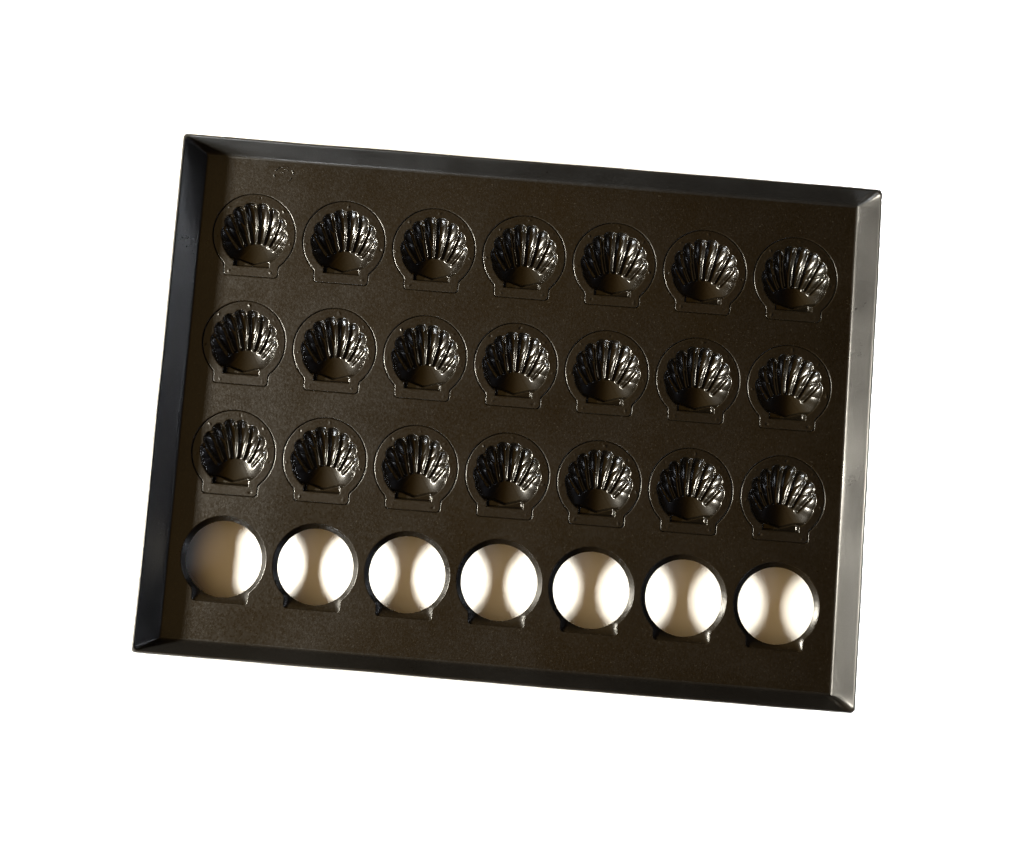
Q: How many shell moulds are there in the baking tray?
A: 21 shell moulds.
